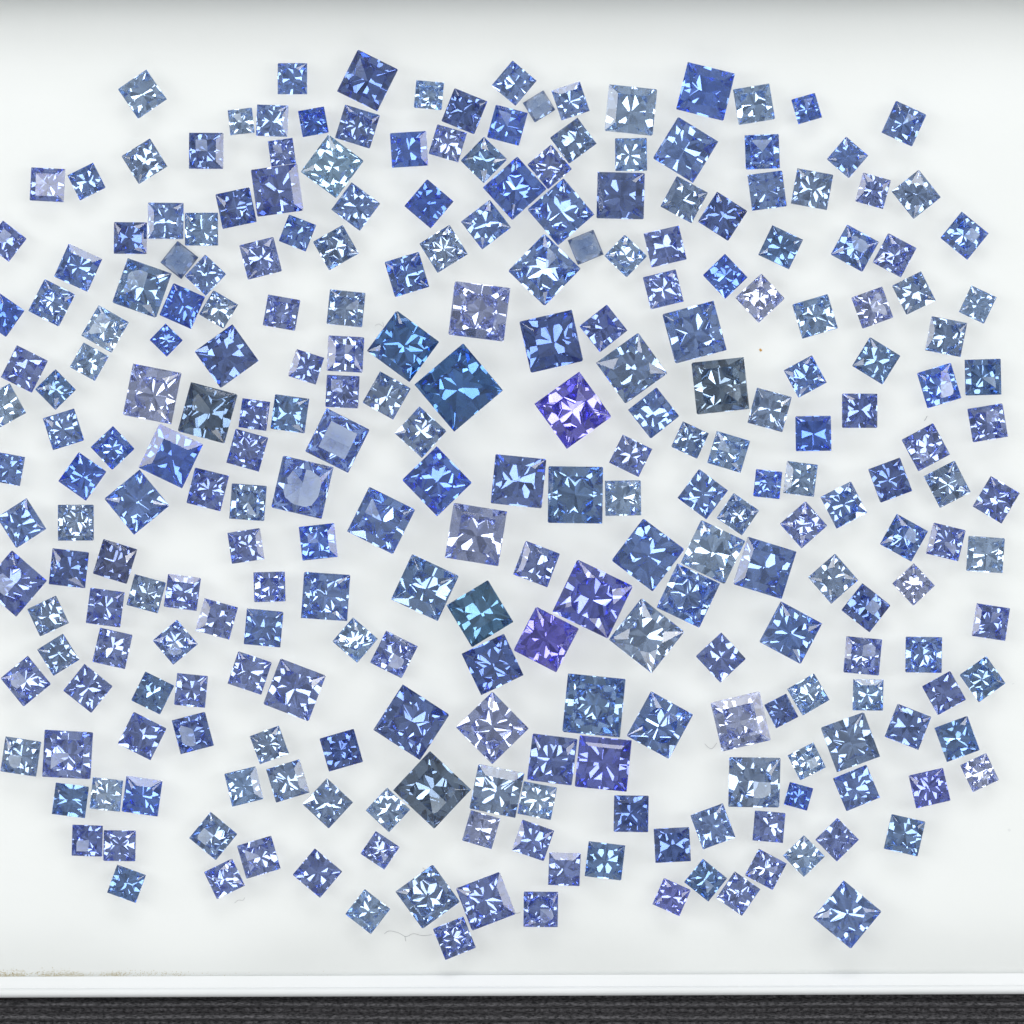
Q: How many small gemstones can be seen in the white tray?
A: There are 200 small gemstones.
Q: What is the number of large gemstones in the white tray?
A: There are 60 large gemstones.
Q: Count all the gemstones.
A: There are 260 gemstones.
